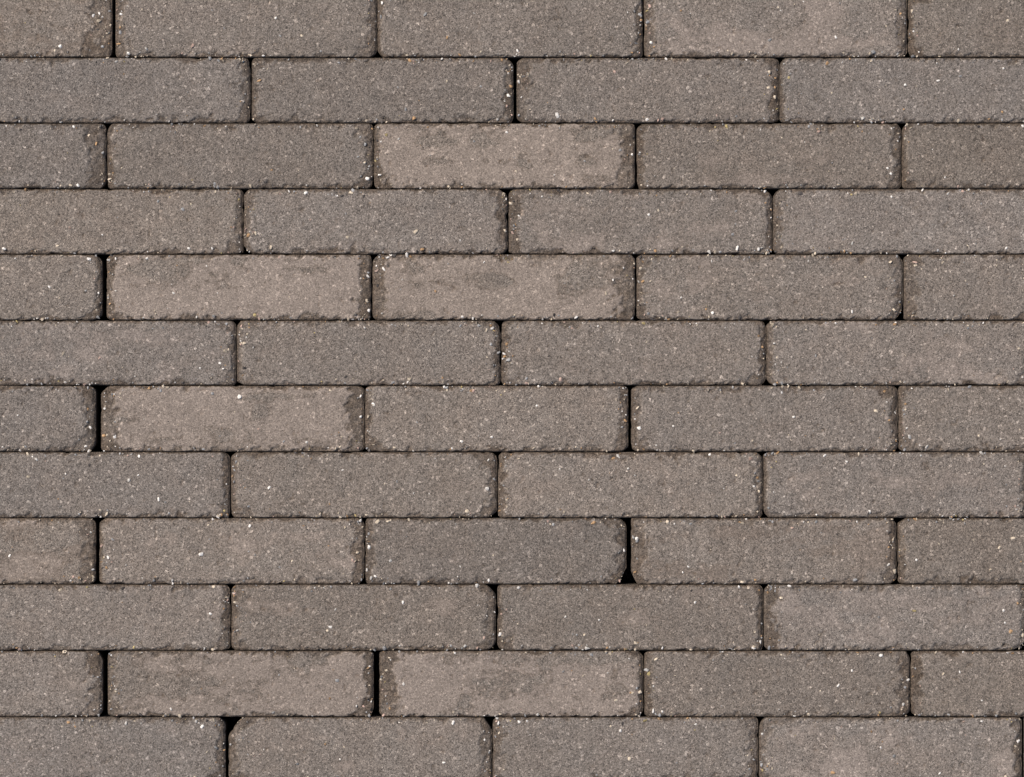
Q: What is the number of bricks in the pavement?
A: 54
